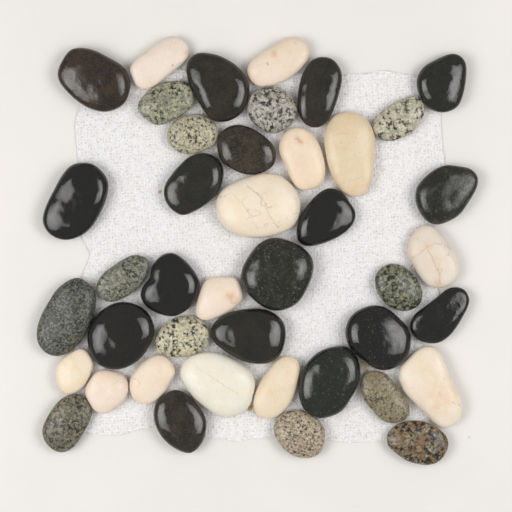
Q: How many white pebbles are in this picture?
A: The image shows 13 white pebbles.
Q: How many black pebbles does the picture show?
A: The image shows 17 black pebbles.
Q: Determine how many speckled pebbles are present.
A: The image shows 12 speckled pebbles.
